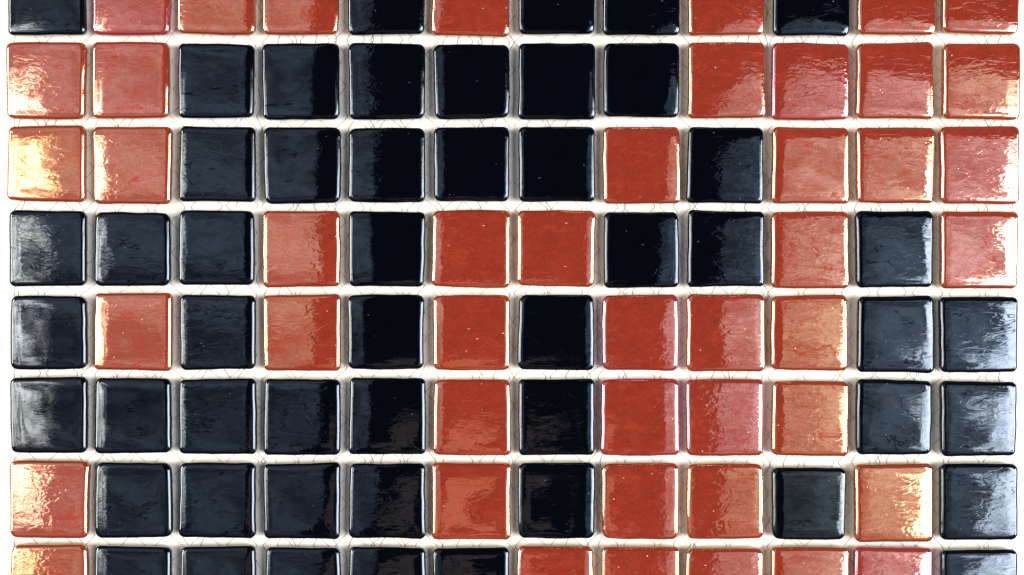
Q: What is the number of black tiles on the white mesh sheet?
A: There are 51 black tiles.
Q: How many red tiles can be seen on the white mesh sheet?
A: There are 45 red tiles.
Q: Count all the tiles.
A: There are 96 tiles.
